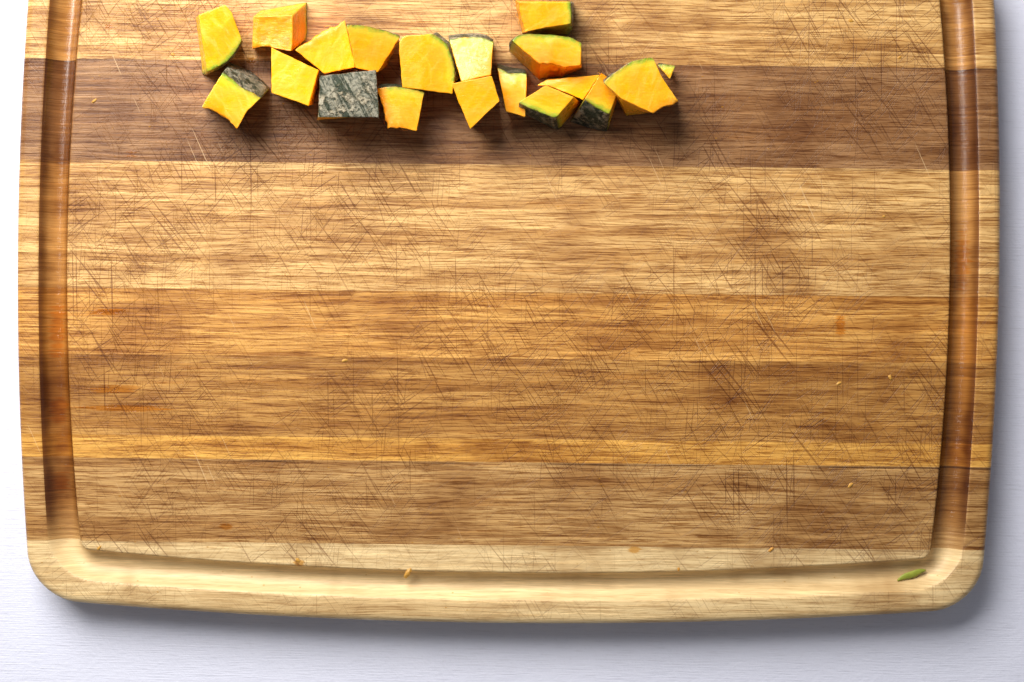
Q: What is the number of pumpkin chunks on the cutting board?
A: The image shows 19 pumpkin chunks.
